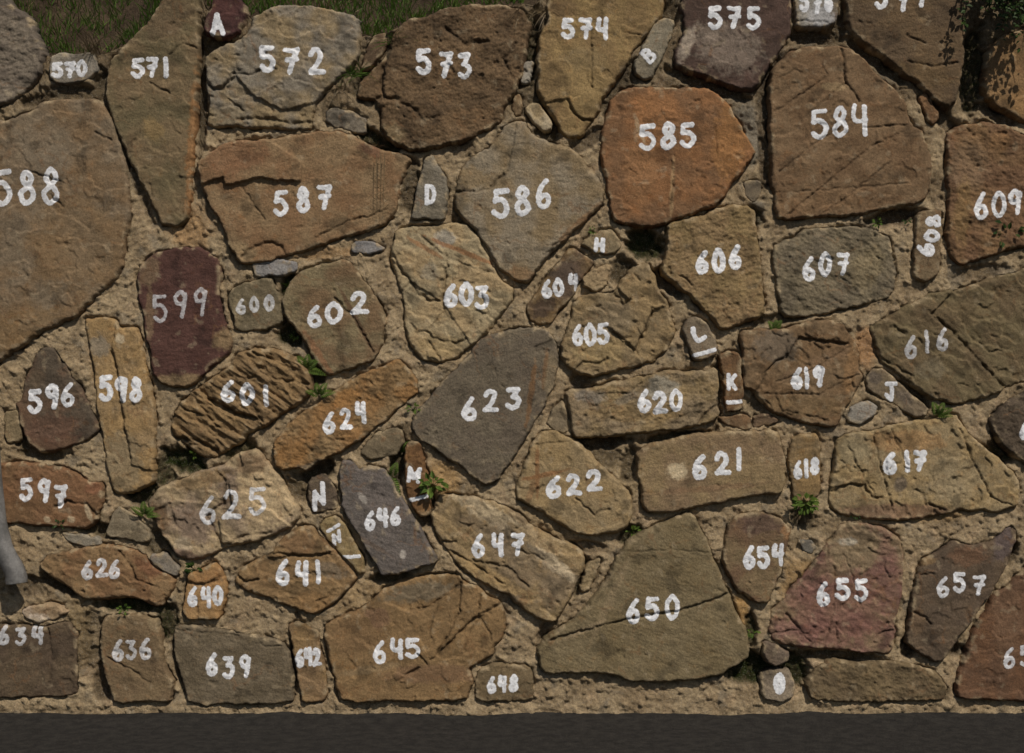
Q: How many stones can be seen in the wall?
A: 91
